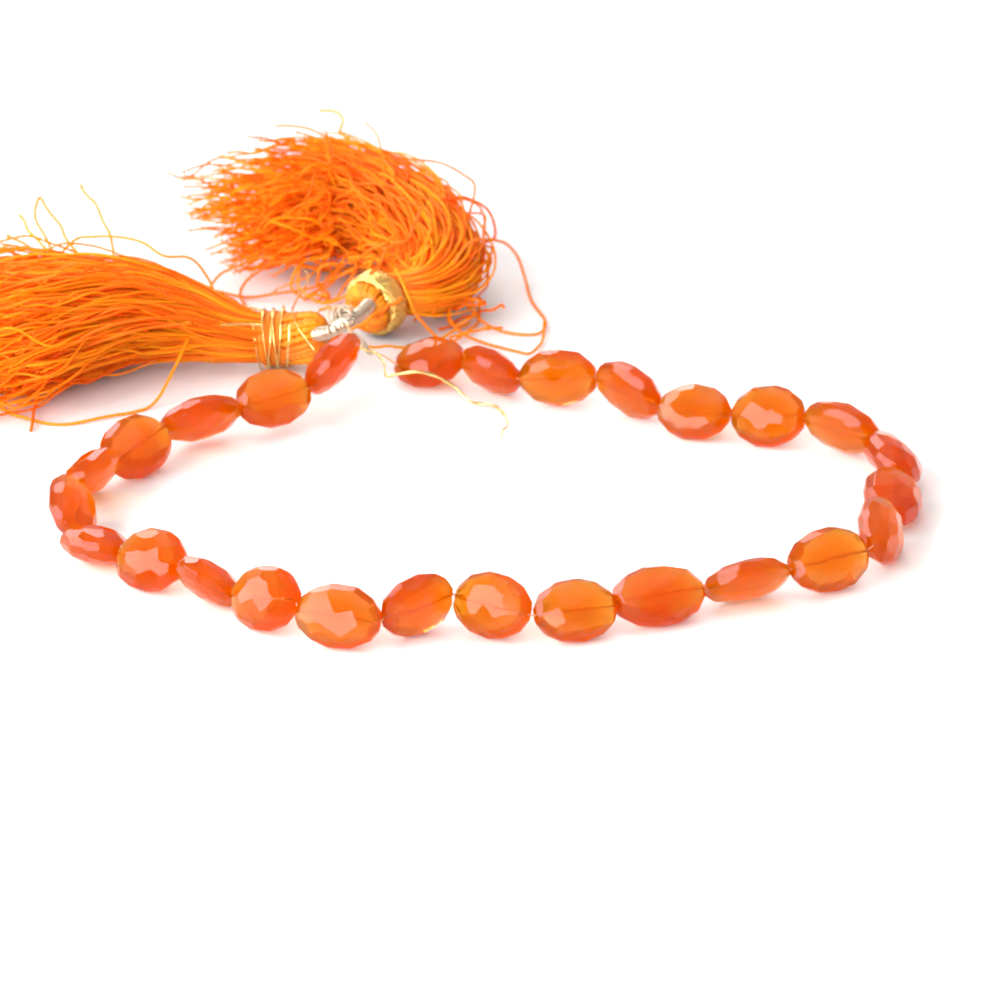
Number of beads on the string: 27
